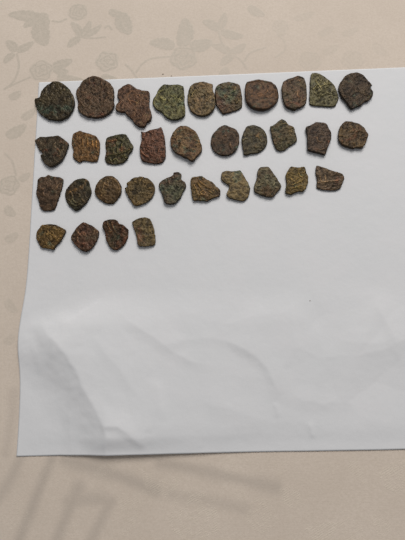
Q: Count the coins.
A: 34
